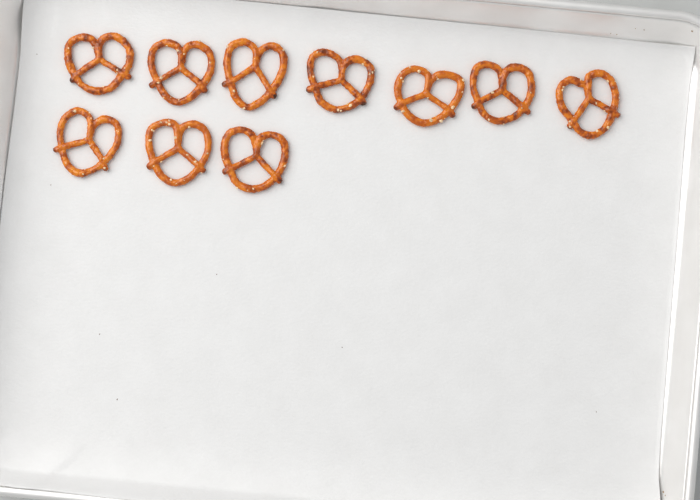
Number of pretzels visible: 10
